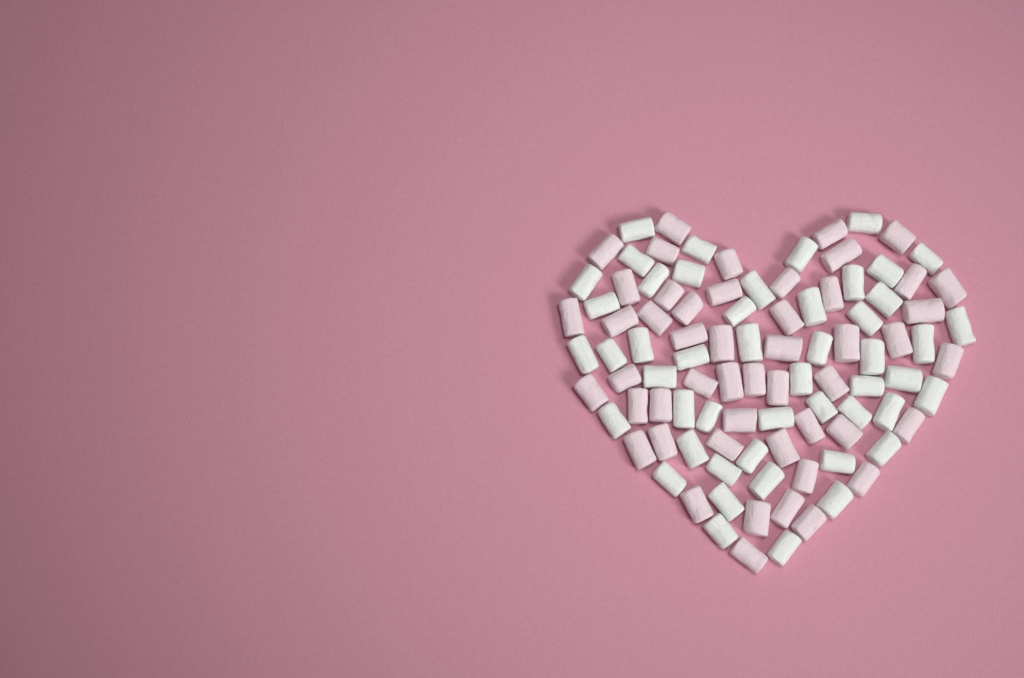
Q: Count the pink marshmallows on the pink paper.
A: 50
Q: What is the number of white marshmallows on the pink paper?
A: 49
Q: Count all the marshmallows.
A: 99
